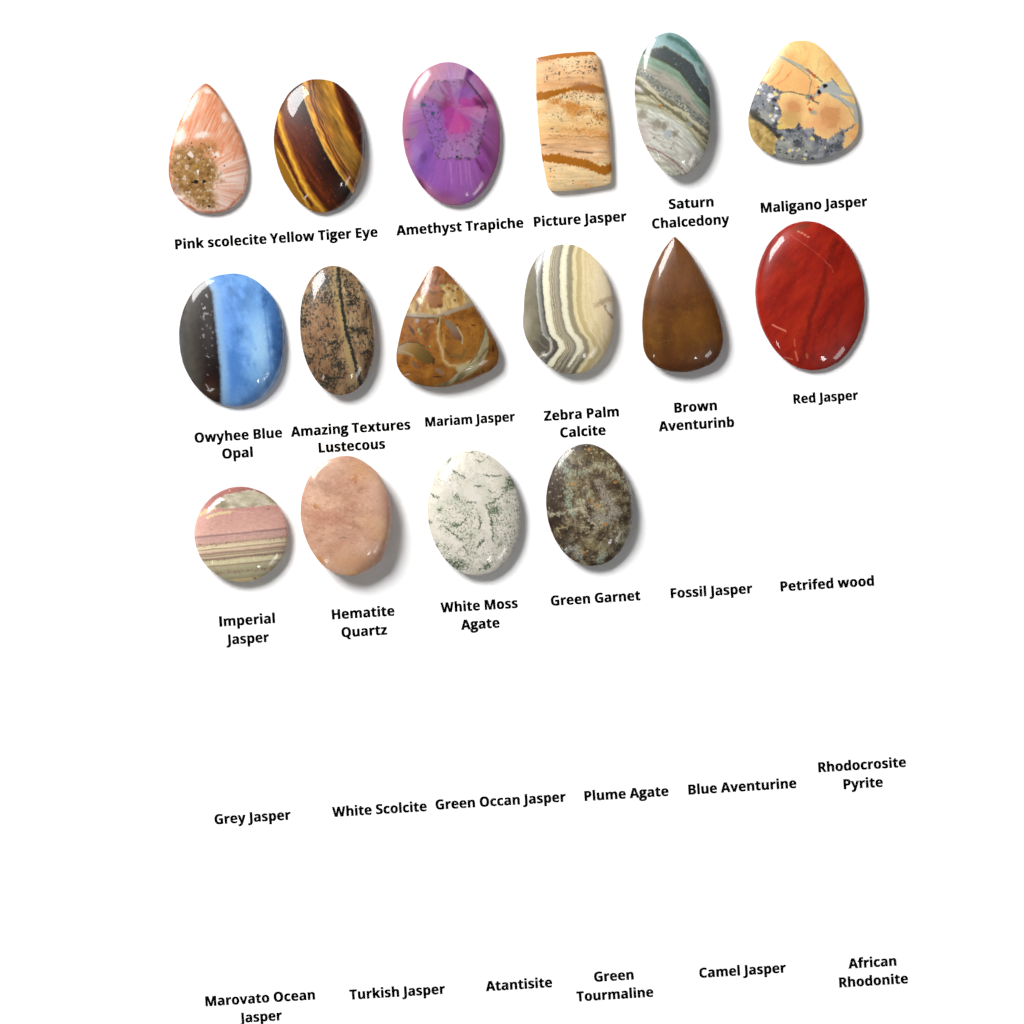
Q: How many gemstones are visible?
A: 16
